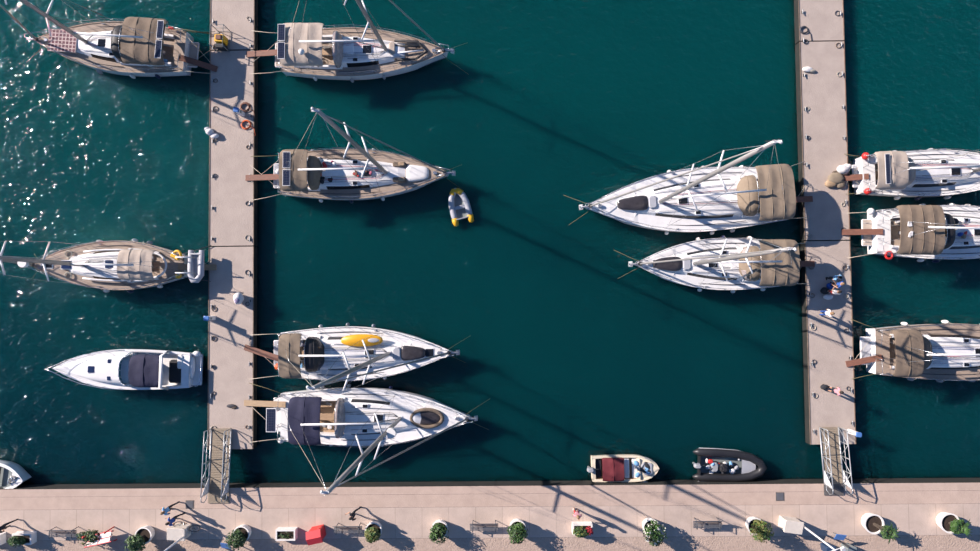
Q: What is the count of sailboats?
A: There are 11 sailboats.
